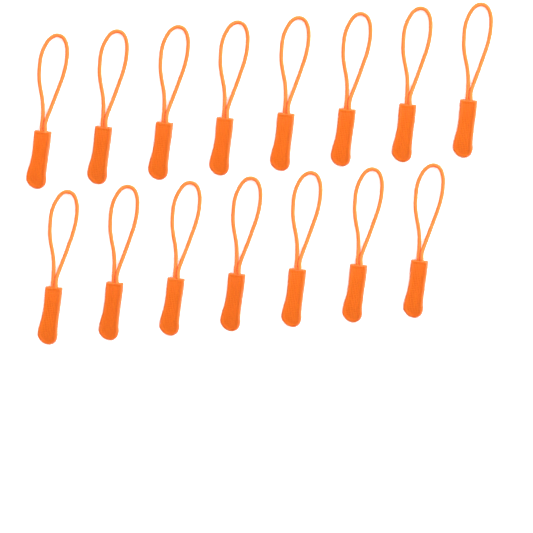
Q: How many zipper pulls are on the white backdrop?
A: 15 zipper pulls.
